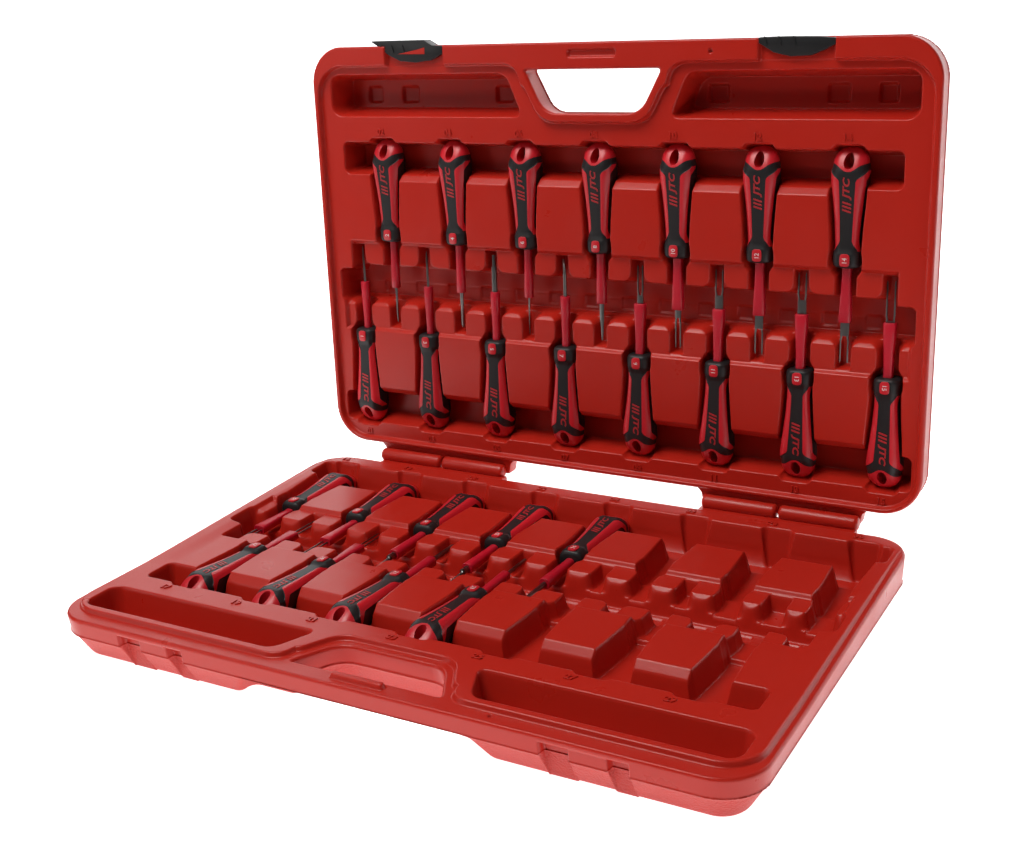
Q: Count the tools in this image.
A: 24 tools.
